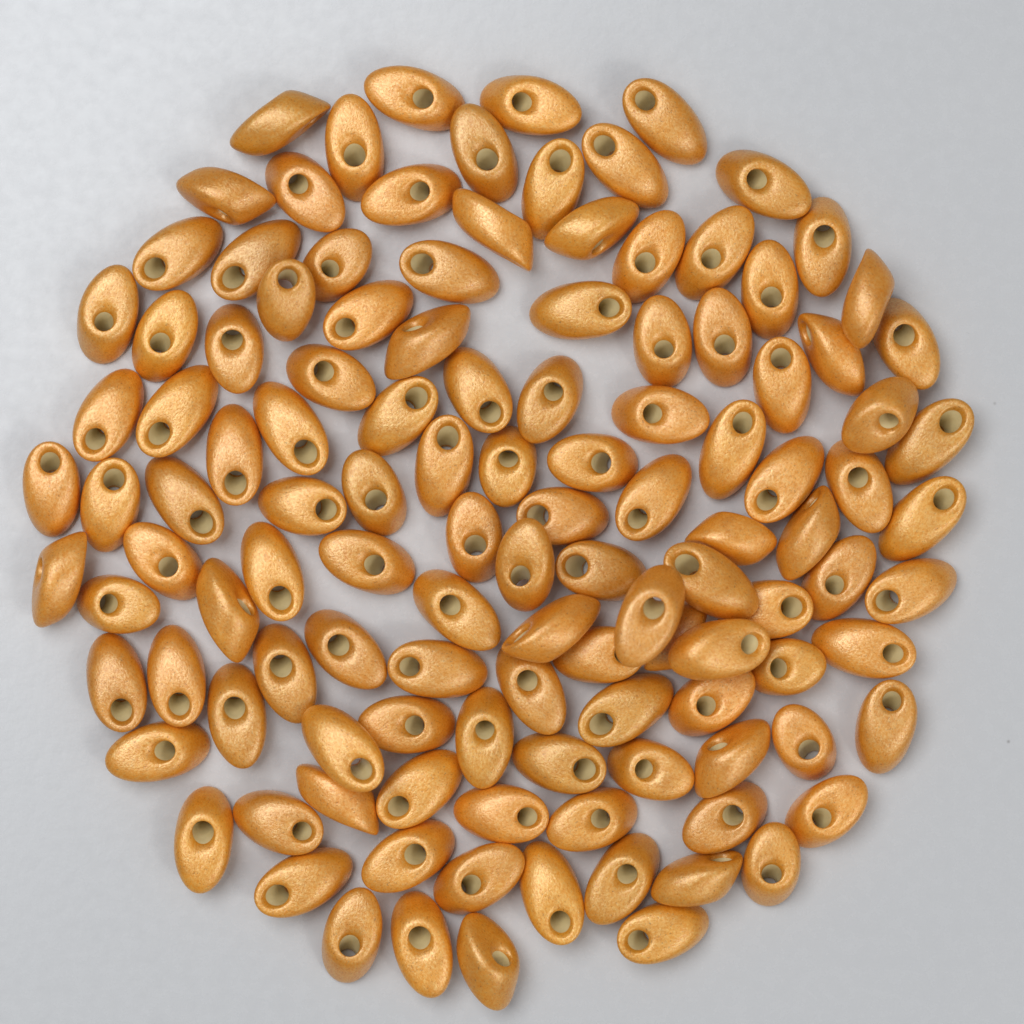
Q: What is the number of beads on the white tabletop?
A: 120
